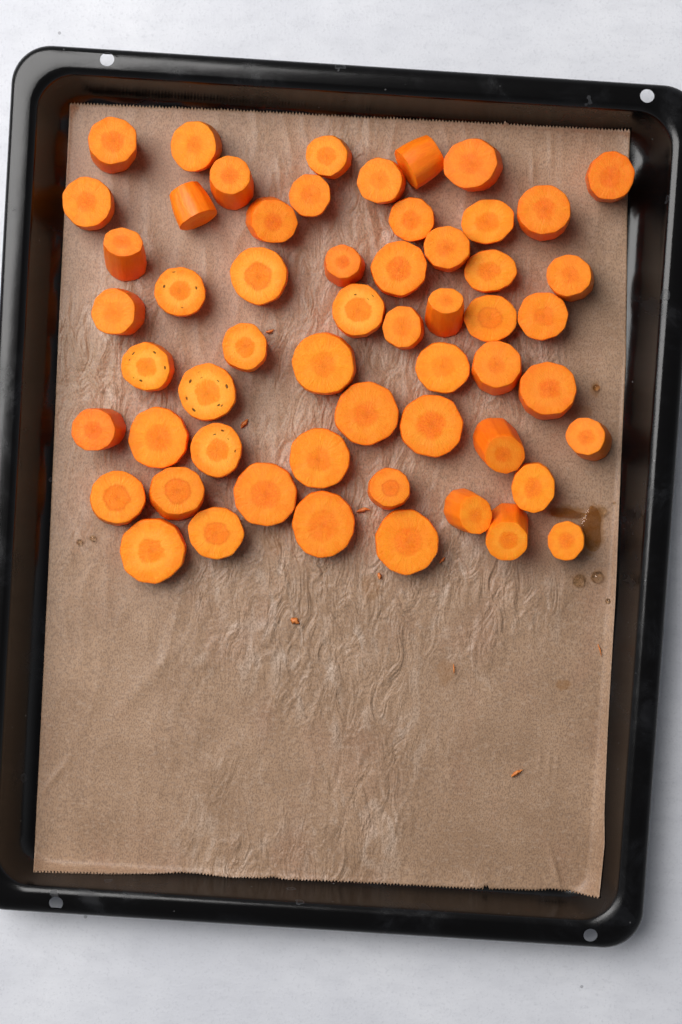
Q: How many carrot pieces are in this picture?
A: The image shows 56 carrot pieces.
